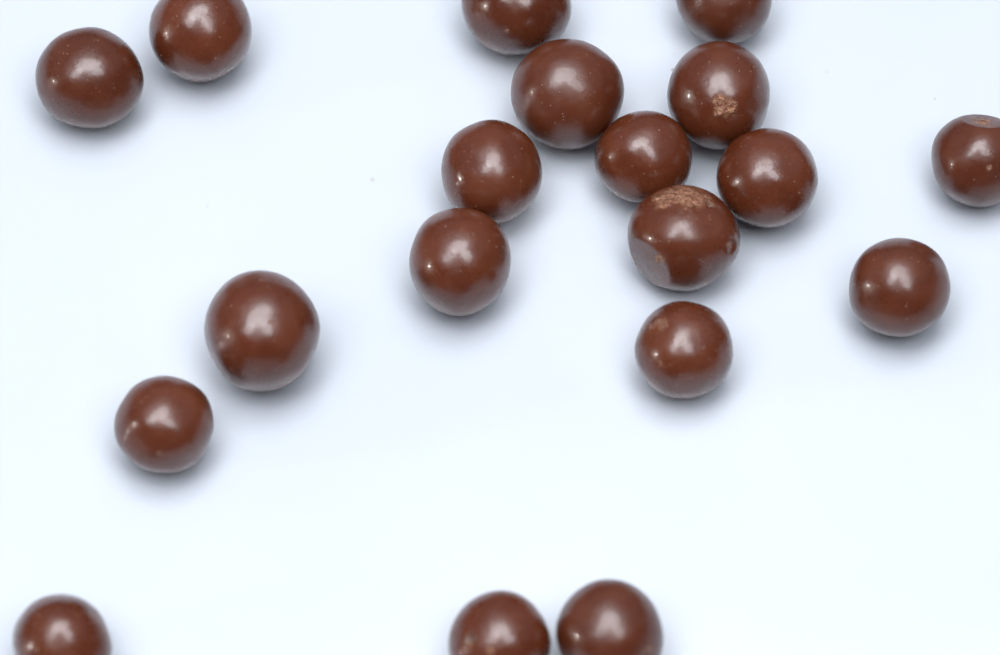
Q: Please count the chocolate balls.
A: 19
